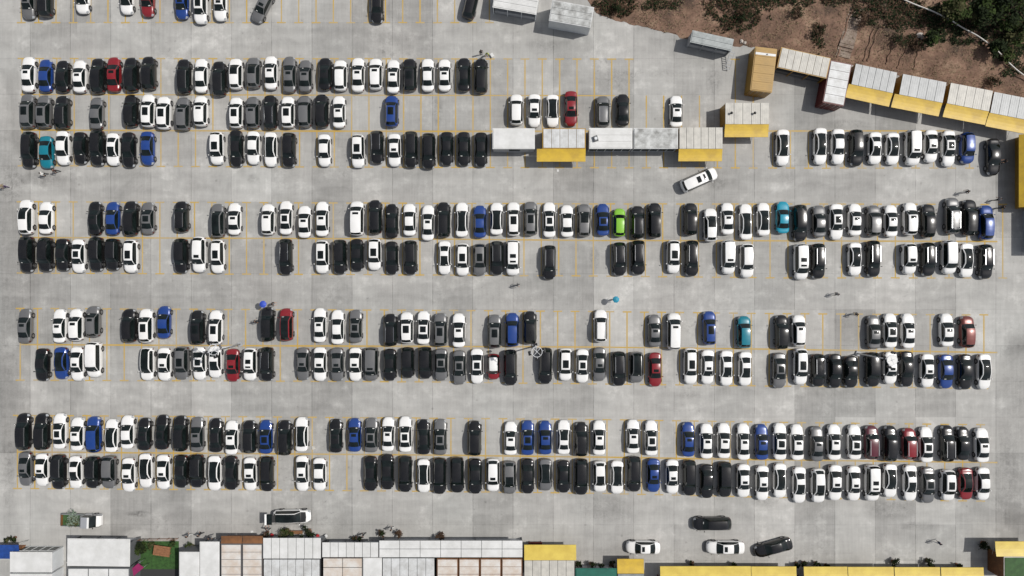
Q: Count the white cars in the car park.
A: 168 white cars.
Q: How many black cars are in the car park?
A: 120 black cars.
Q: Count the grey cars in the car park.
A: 45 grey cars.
